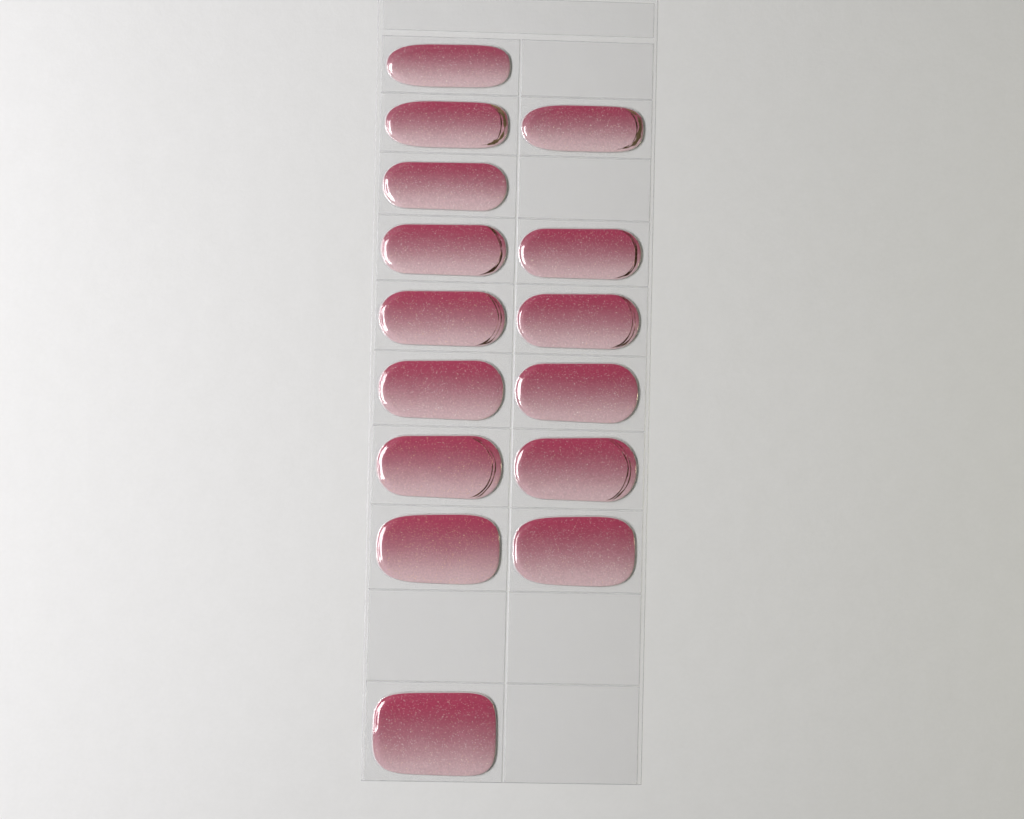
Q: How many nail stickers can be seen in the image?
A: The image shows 15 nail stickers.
